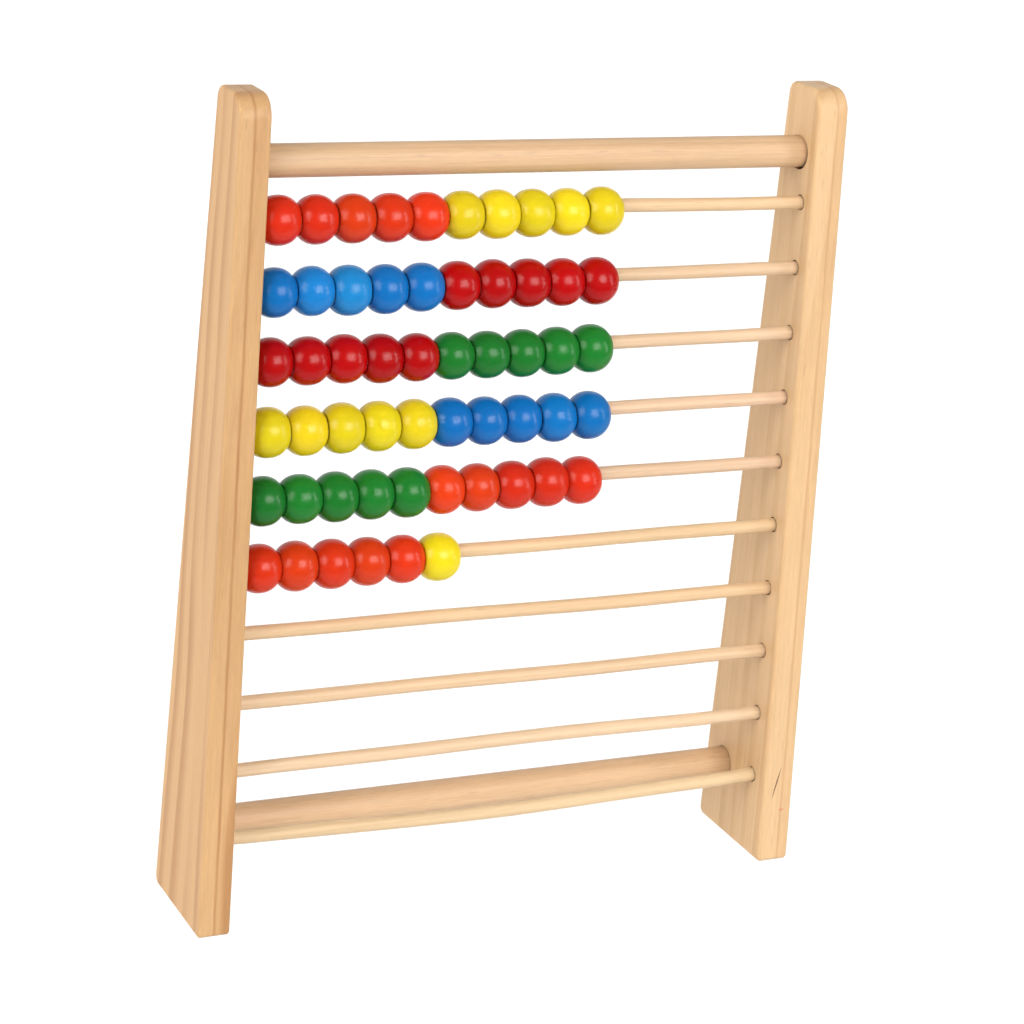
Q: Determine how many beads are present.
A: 56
